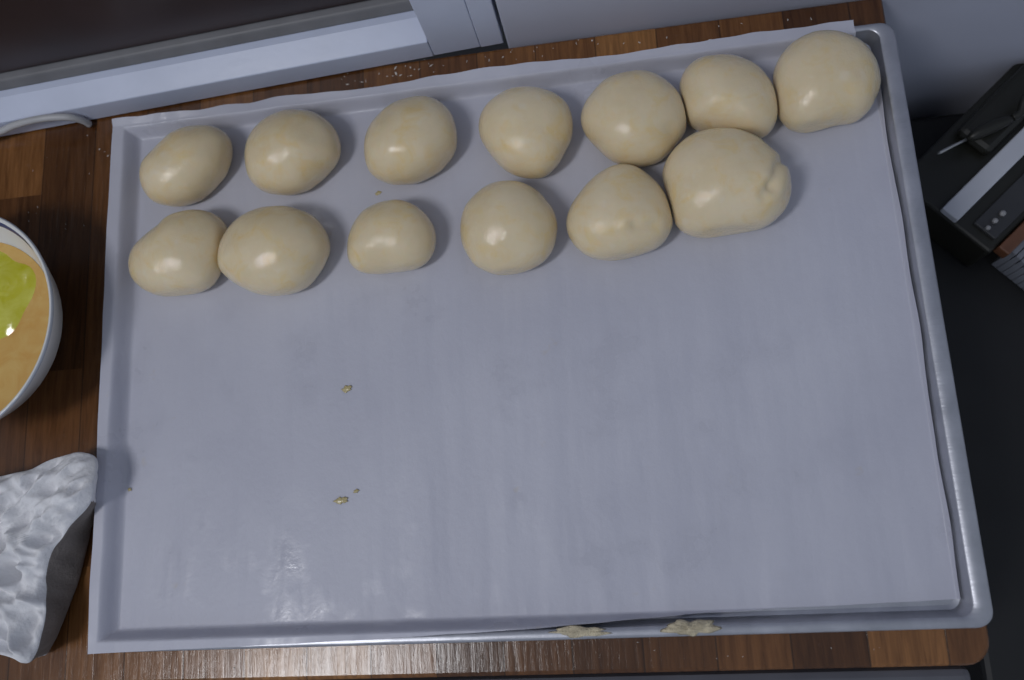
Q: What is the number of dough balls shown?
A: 13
